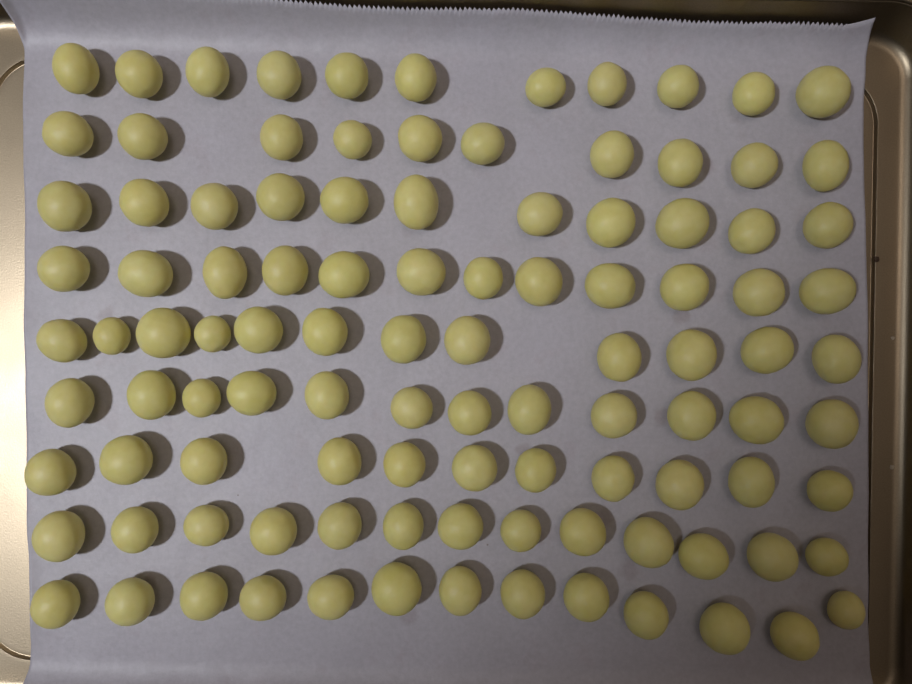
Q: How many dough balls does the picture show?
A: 105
